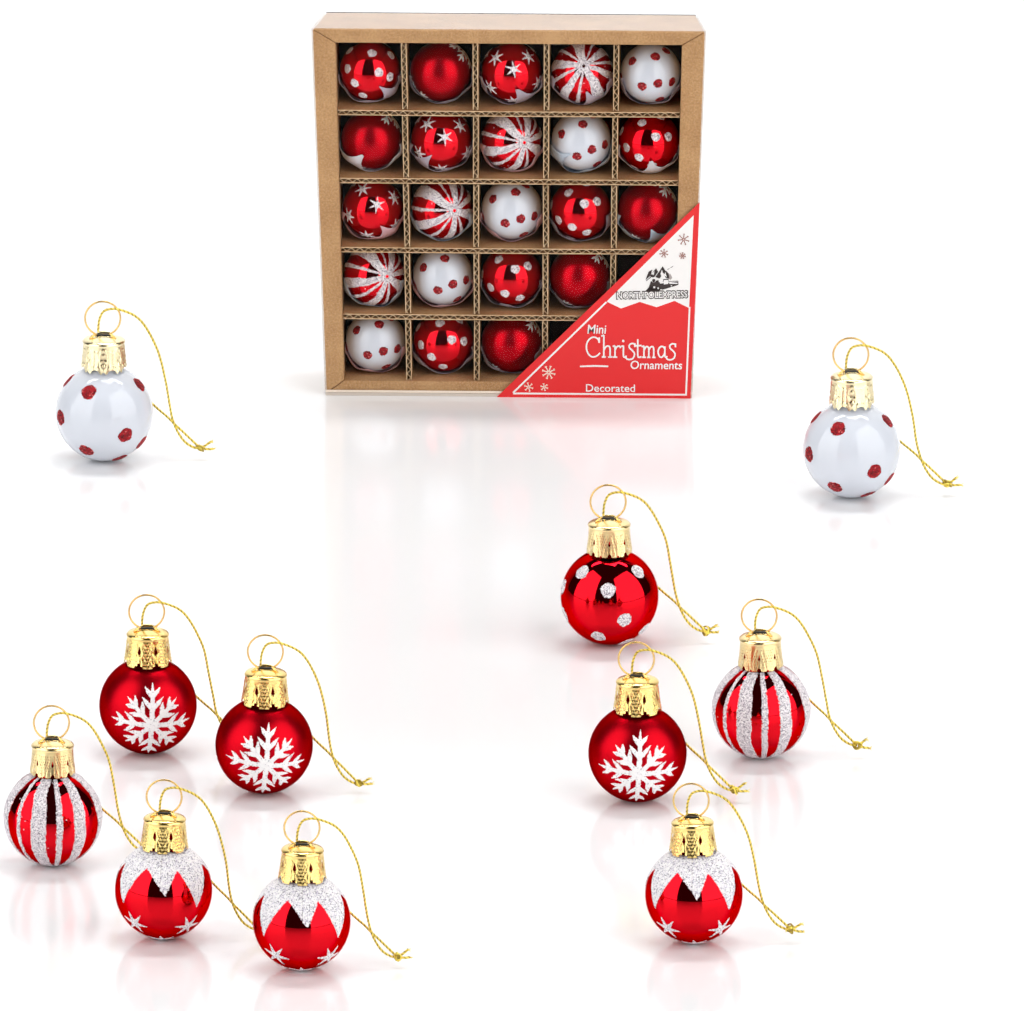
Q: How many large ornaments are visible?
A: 11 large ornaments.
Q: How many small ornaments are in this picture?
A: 22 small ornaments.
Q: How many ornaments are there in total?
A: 33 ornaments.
